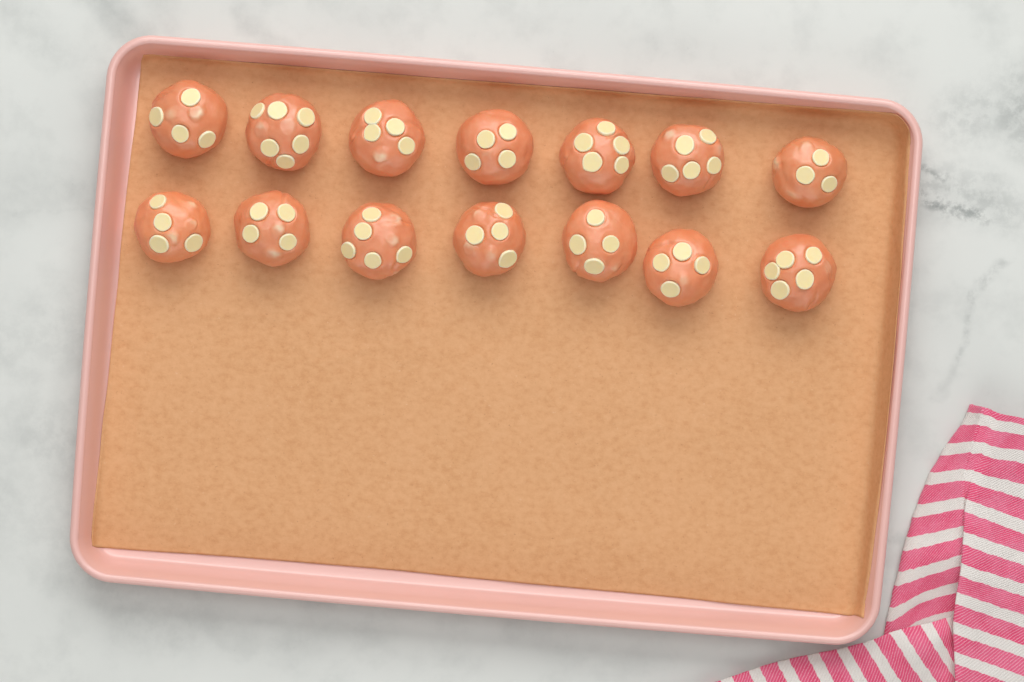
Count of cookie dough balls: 14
